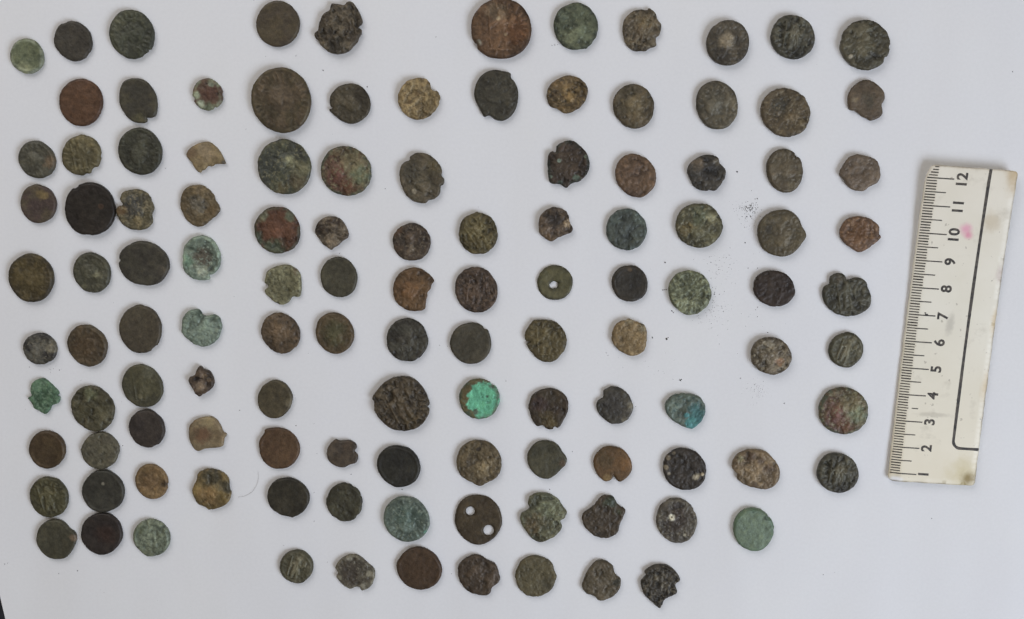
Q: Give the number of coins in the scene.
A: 119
